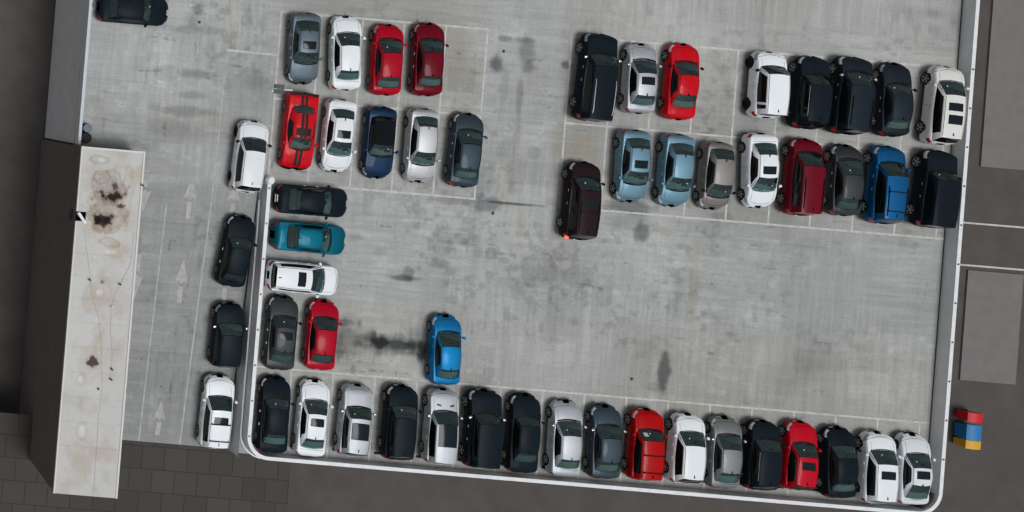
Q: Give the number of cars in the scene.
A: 54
